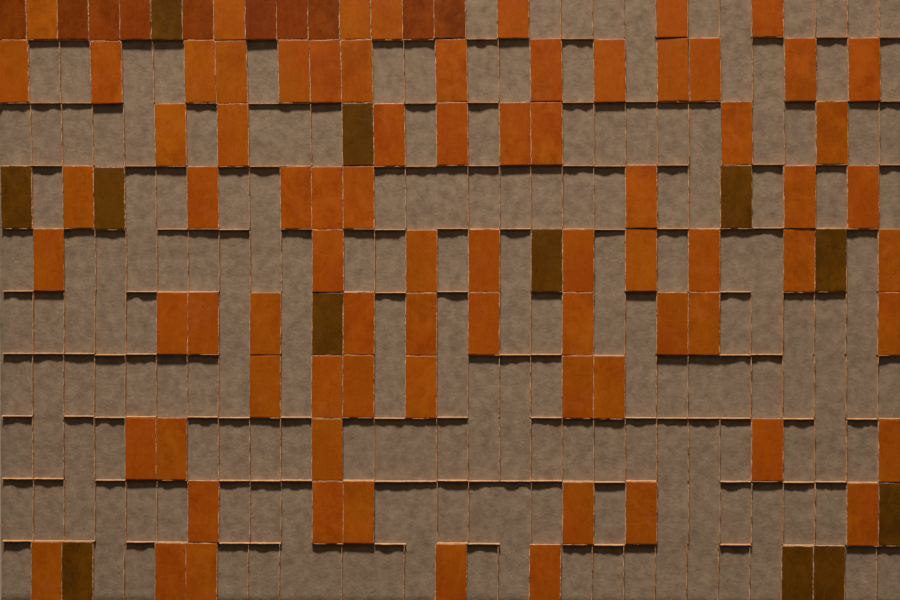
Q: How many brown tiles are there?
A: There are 10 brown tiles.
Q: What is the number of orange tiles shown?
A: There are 78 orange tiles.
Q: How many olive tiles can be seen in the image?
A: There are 12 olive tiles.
